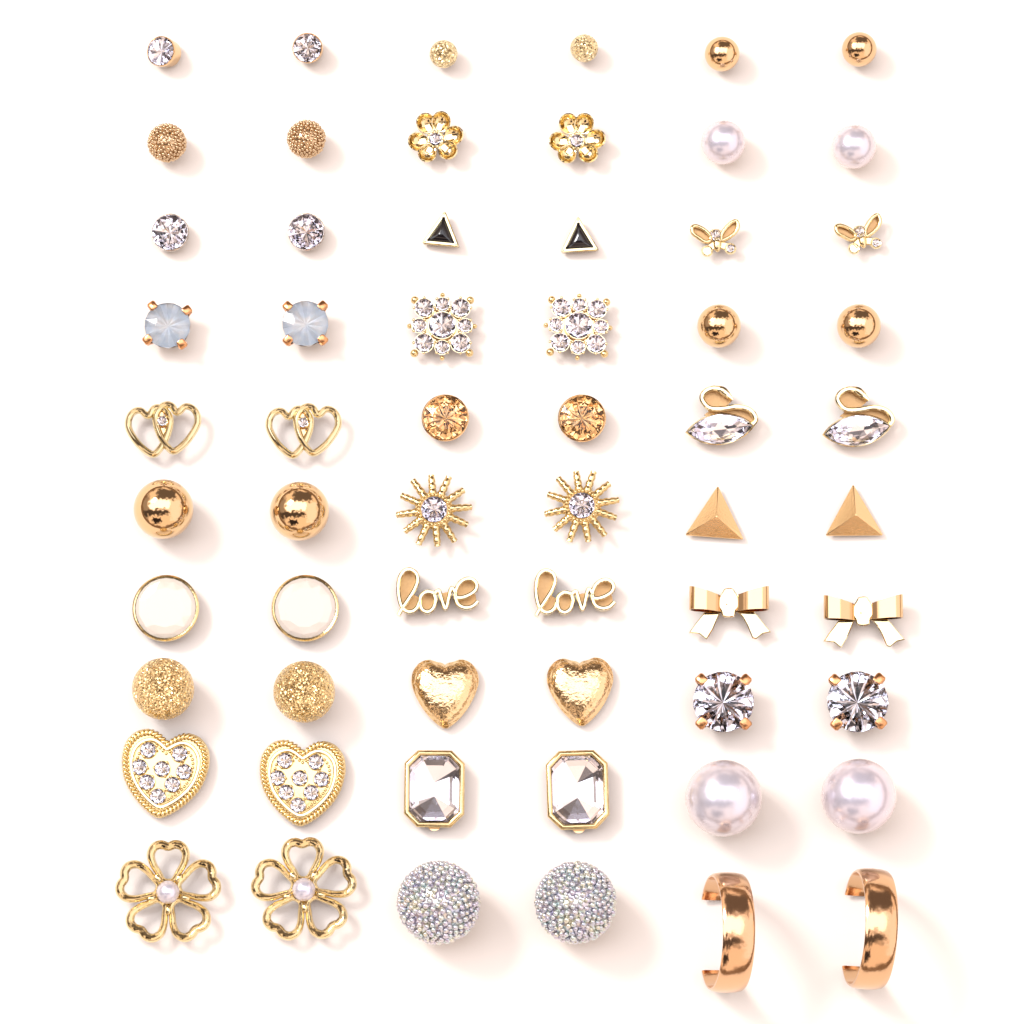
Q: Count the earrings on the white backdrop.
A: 60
